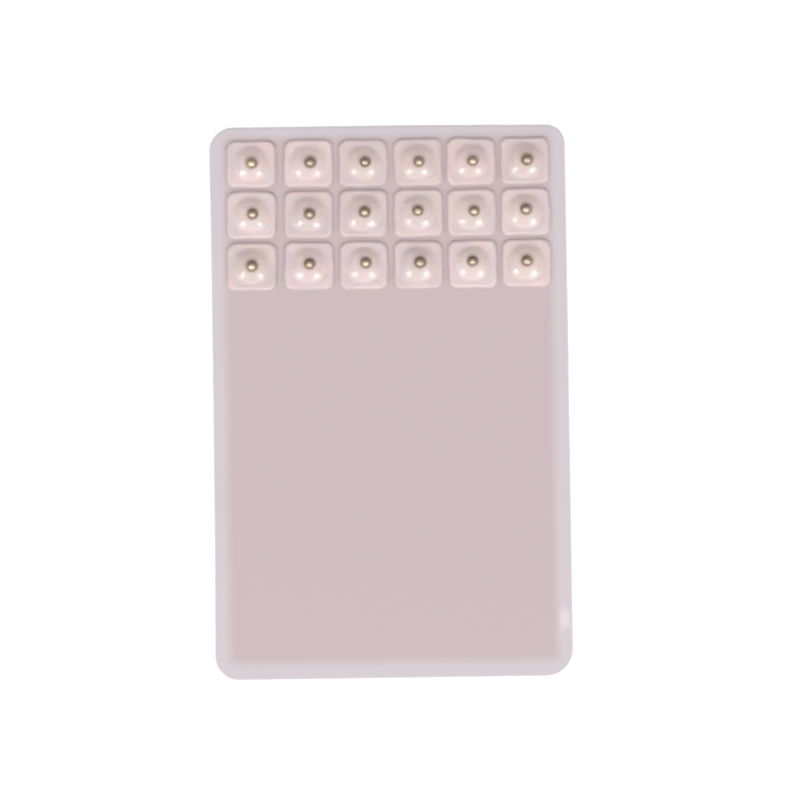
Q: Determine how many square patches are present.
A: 18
